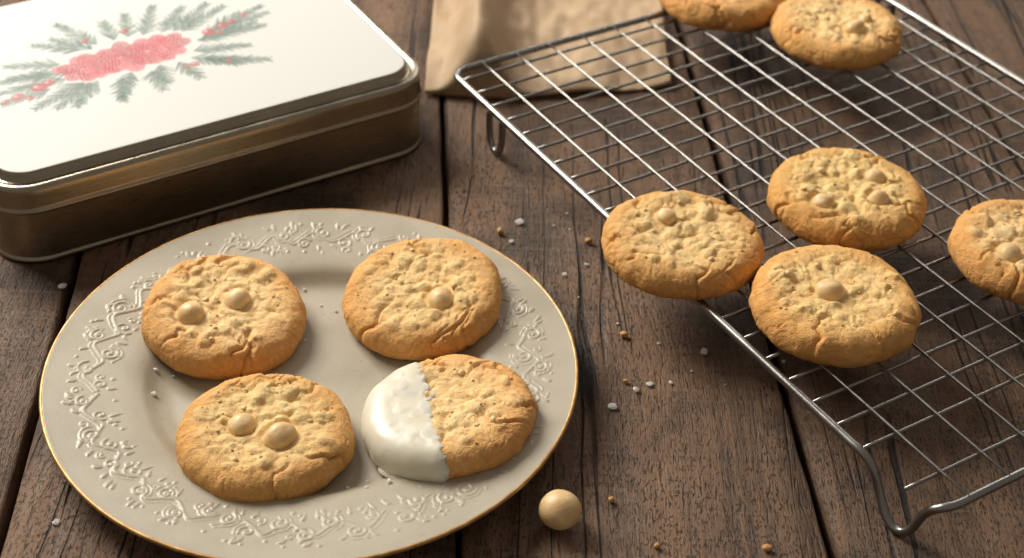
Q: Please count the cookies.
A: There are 10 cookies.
